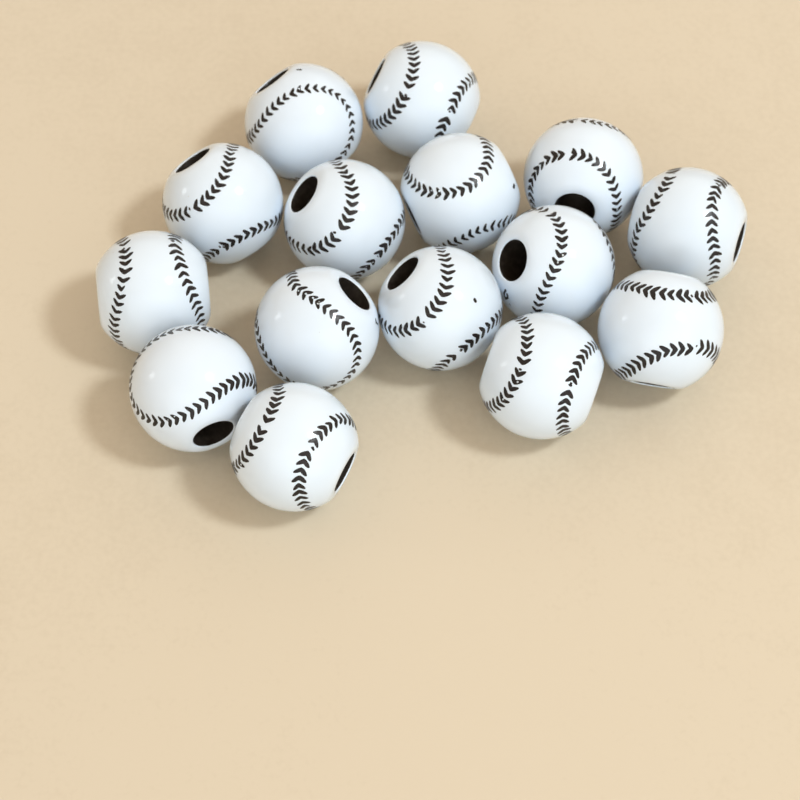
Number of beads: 15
